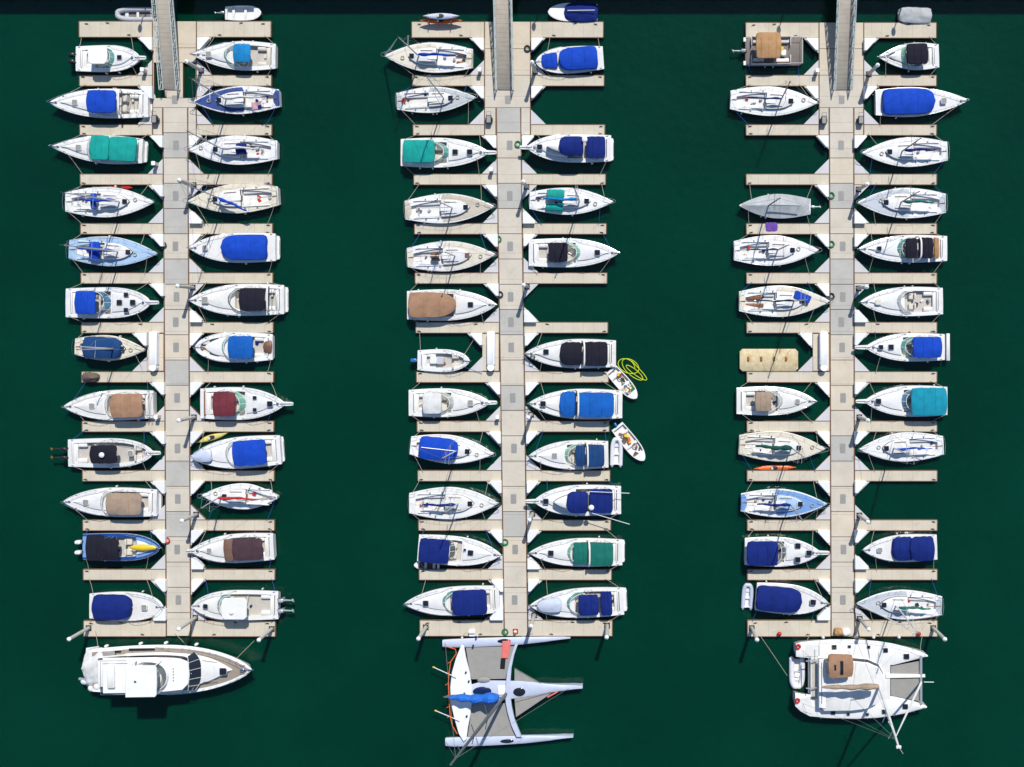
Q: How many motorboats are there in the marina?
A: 44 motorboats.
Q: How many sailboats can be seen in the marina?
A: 26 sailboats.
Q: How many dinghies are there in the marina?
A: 10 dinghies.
